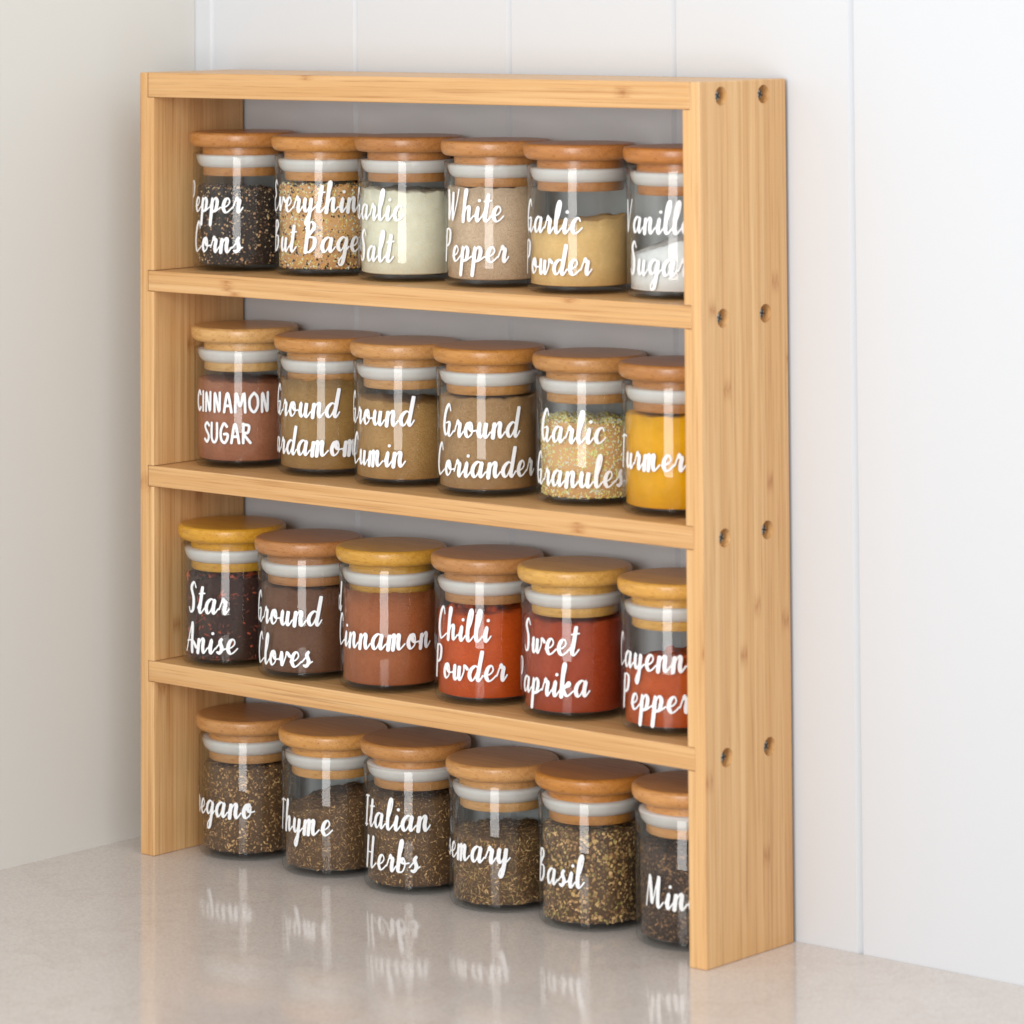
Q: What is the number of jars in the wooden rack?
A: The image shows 24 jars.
